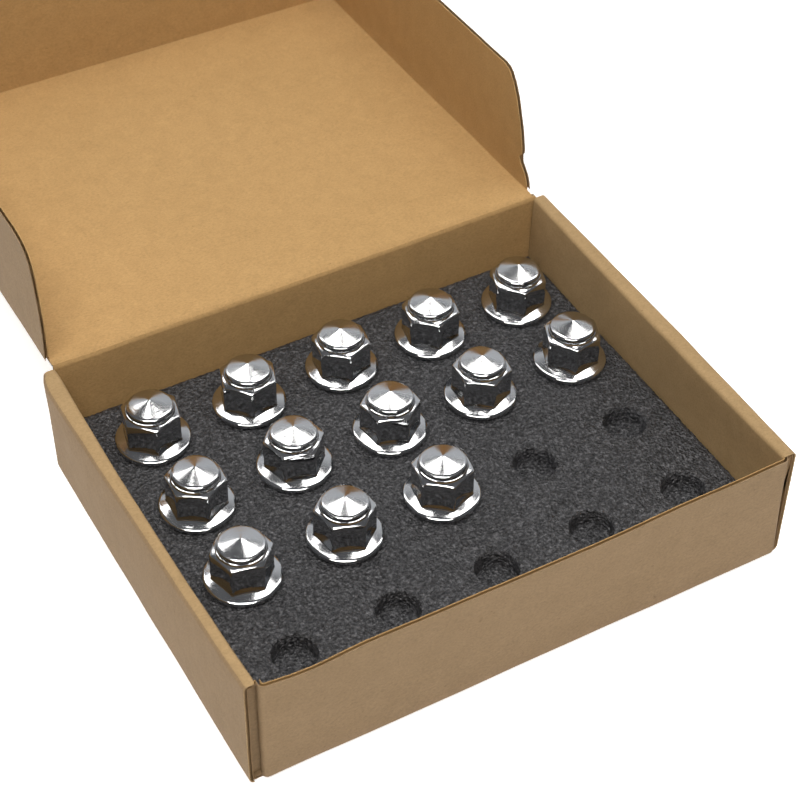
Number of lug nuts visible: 13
